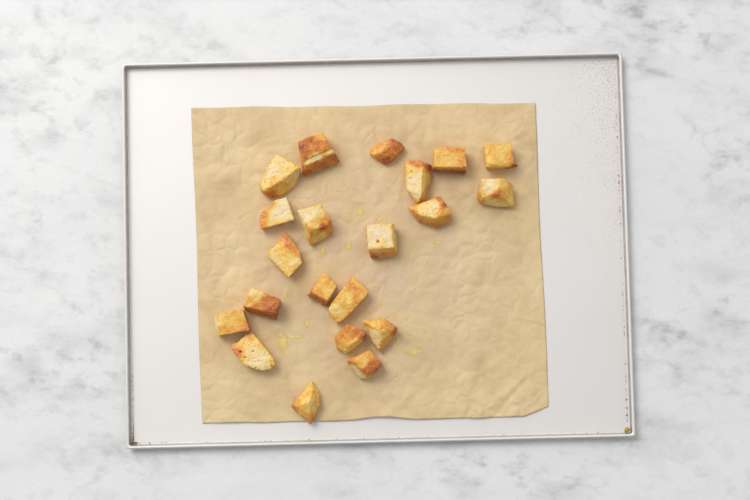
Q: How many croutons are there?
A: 21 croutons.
